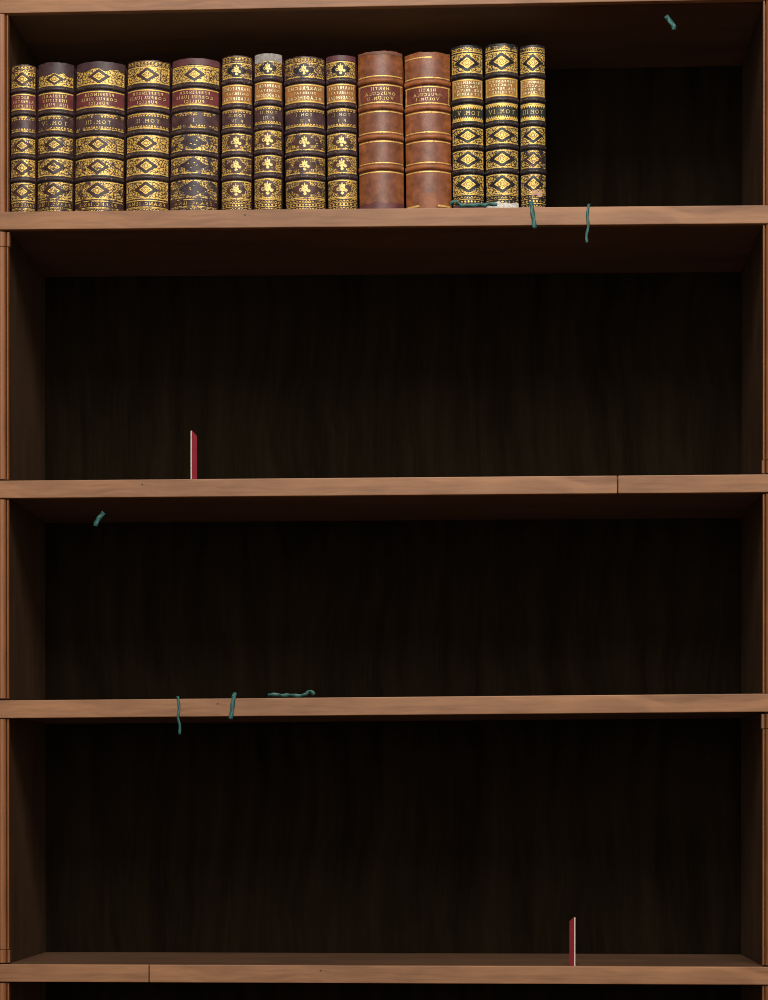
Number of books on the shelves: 14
